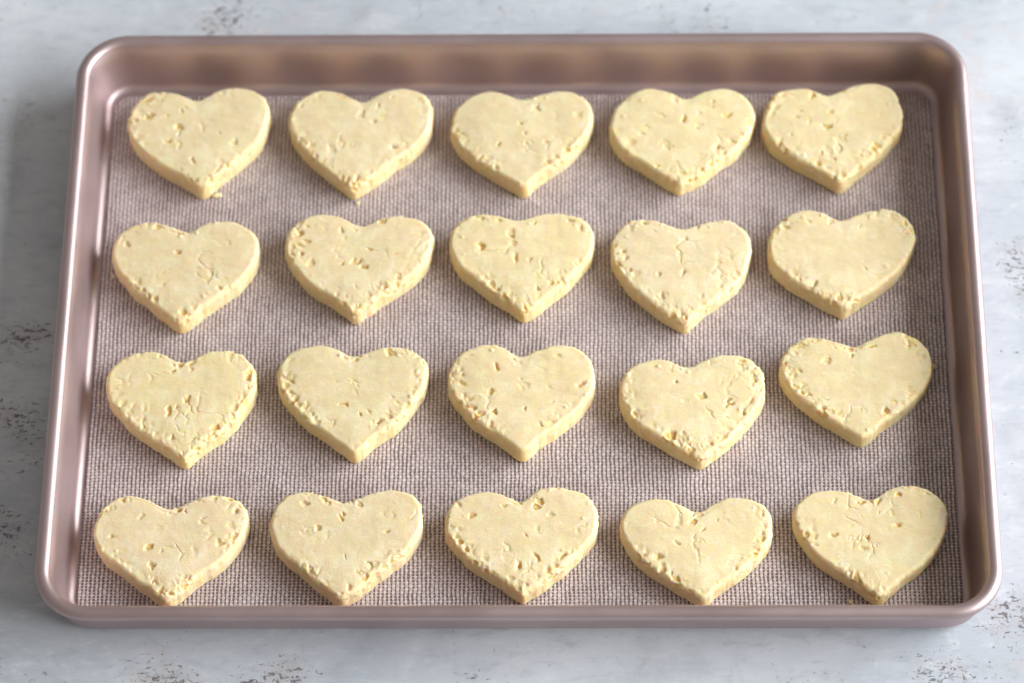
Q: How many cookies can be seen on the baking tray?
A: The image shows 20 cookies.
